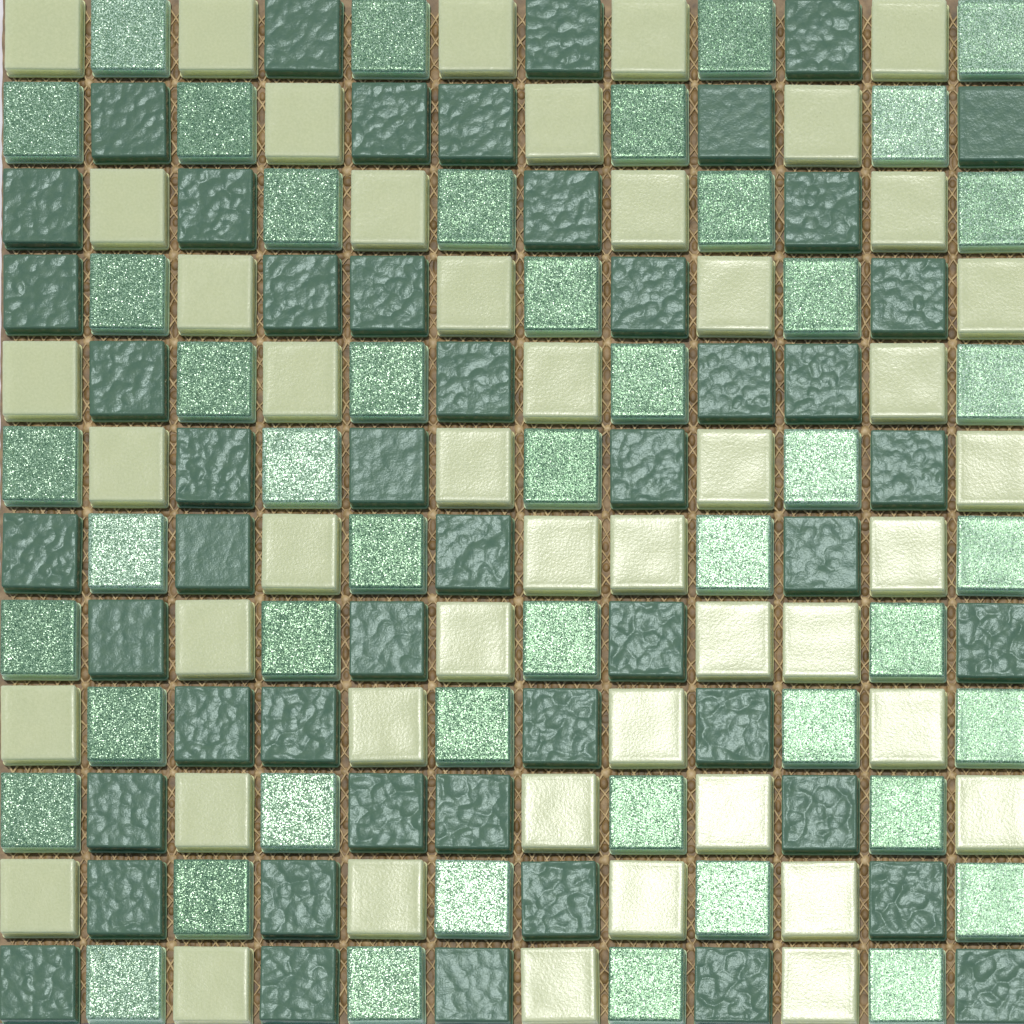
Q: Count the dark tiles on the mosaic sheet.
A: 50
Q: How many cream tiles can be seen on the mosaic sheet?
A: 47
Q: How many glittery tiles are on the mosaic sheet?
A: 47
